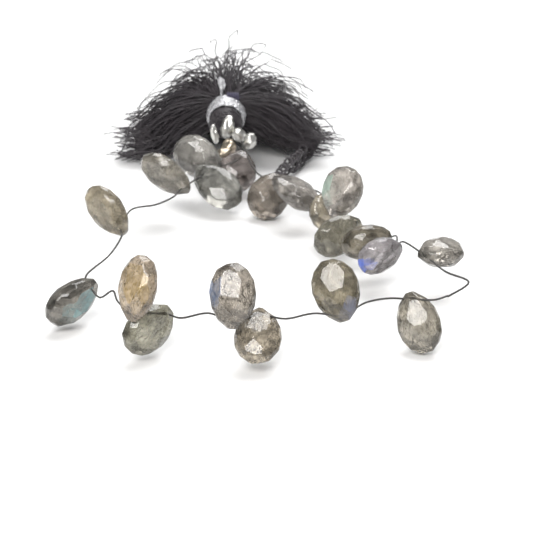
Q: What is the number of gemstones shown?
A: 20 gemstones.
